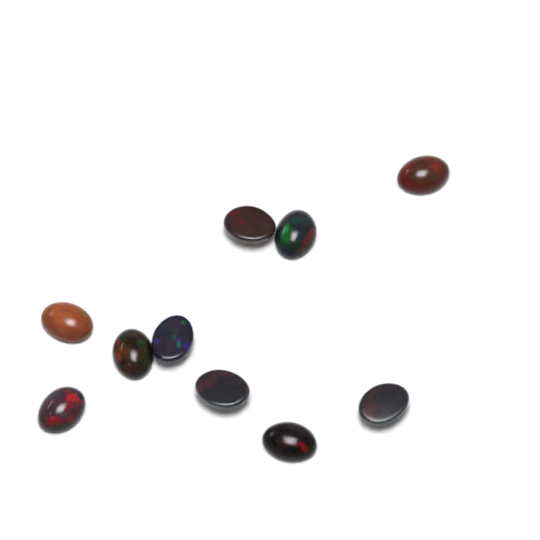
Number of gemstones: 10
